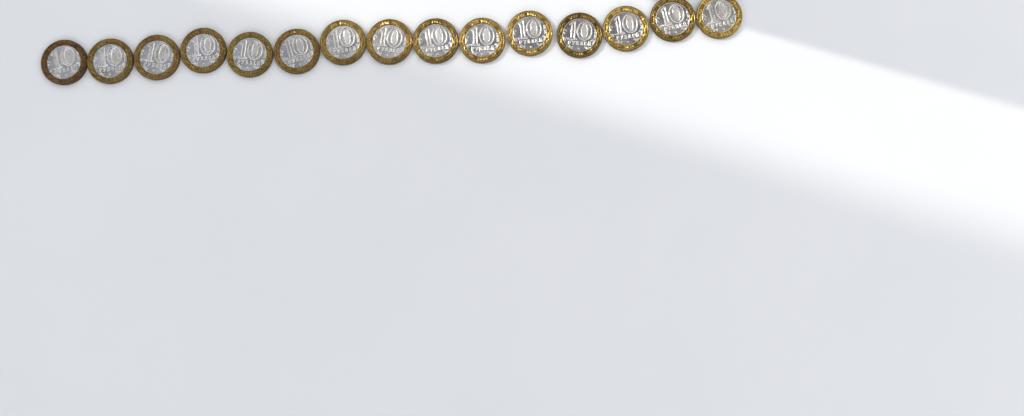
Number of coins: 15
